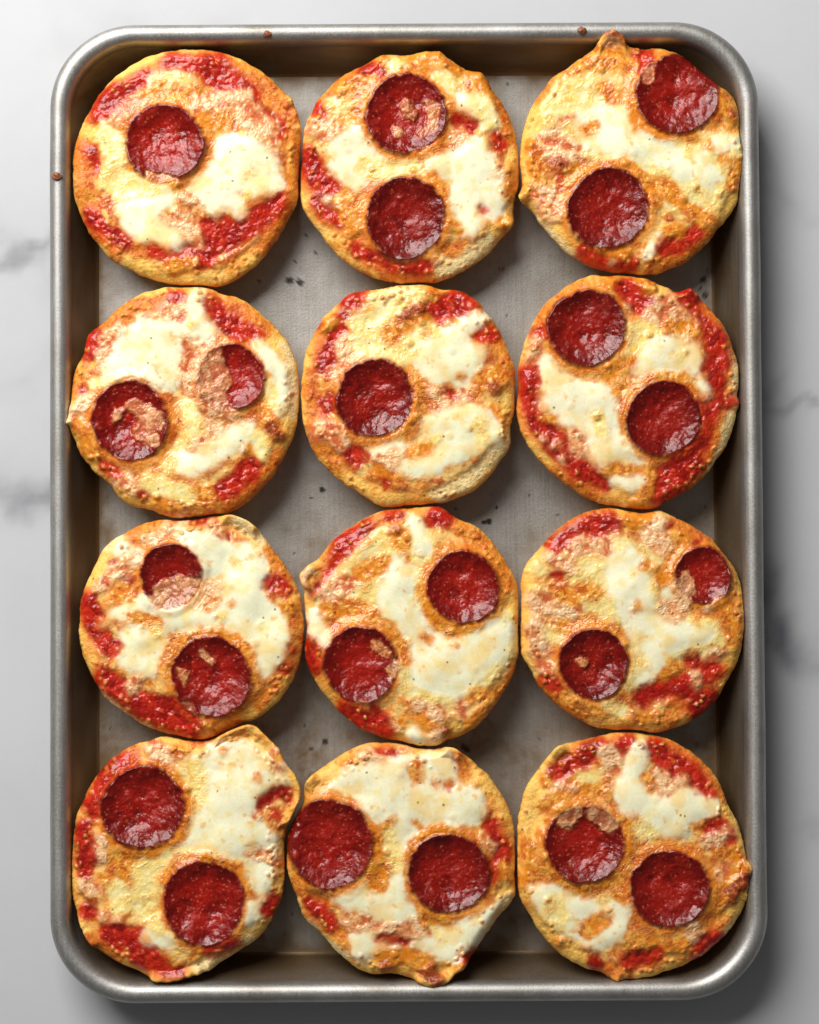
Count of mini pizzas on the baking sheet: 12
